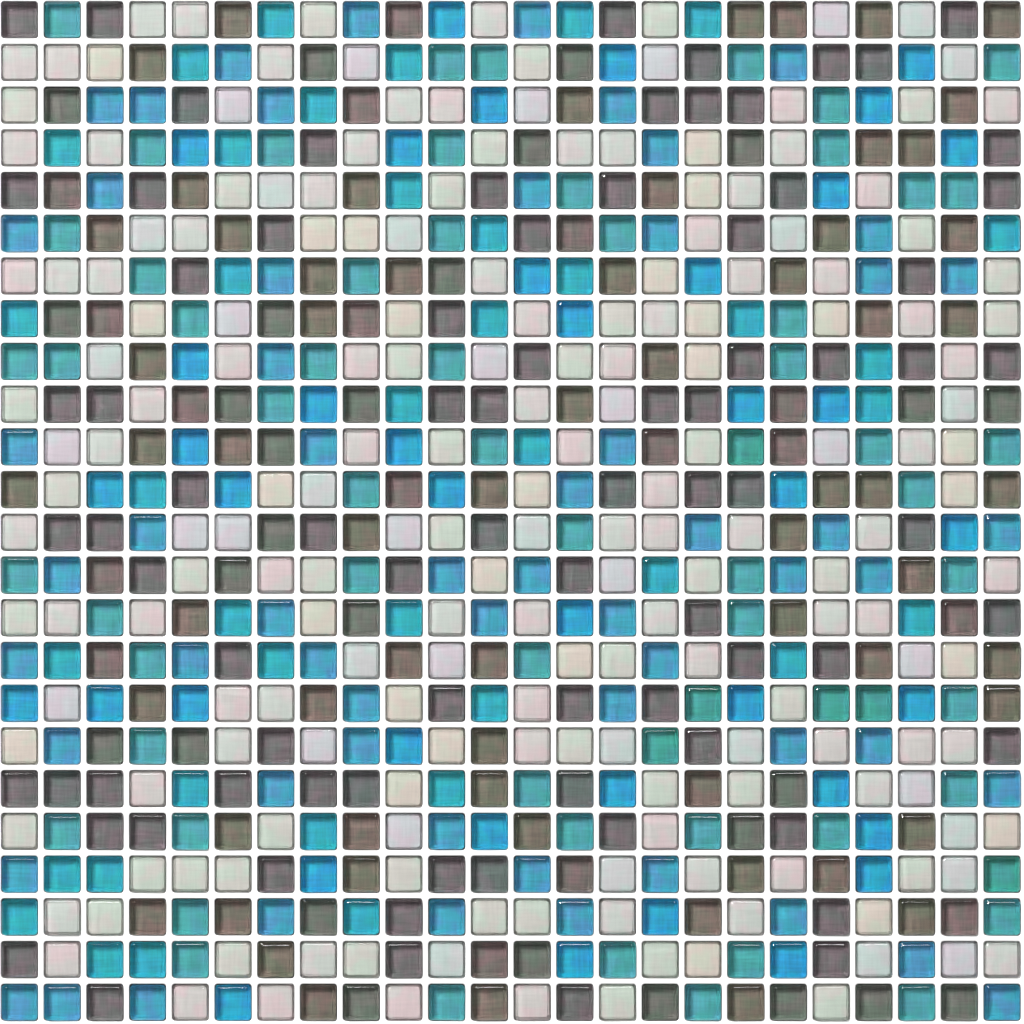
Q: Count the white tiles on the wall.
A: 188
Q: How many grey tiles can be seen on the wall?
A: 188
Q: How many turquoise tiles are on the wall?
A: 101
